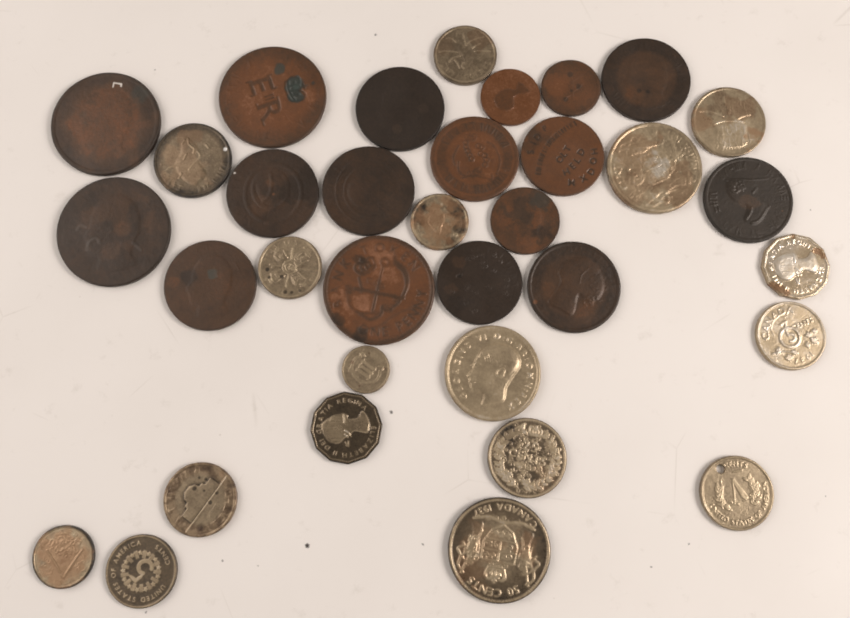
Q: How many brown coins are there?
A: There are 17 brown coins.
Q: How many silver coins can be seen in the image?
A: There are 17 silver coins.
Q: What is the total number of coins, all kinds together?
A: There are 34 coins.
